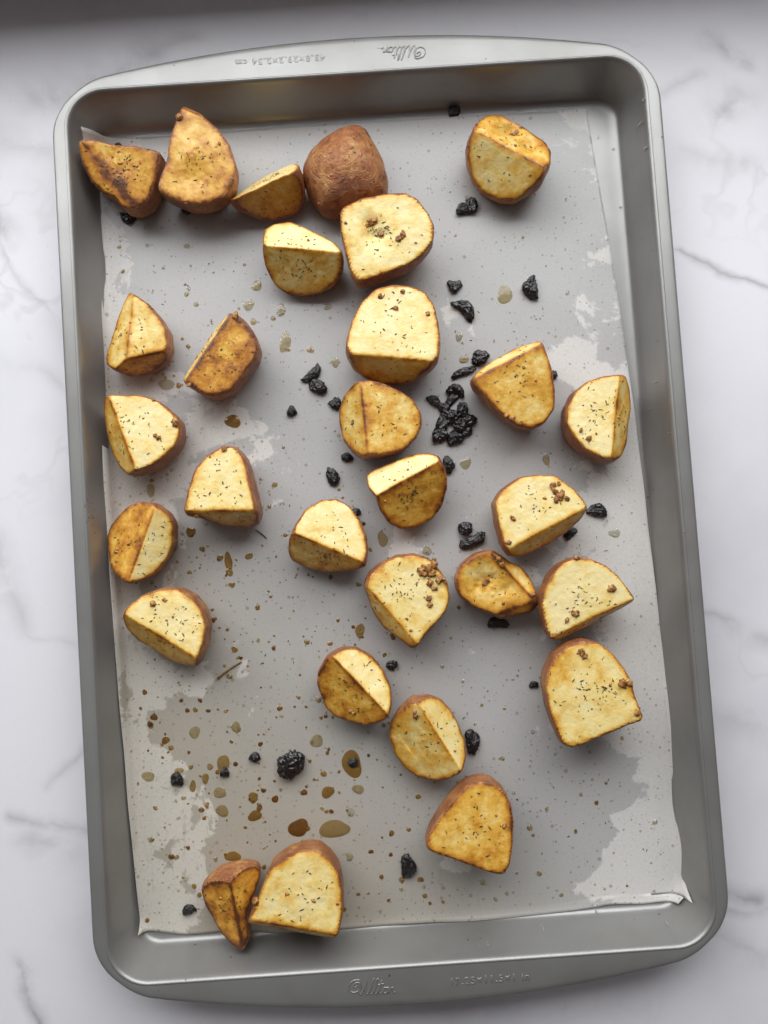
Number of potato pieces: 29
